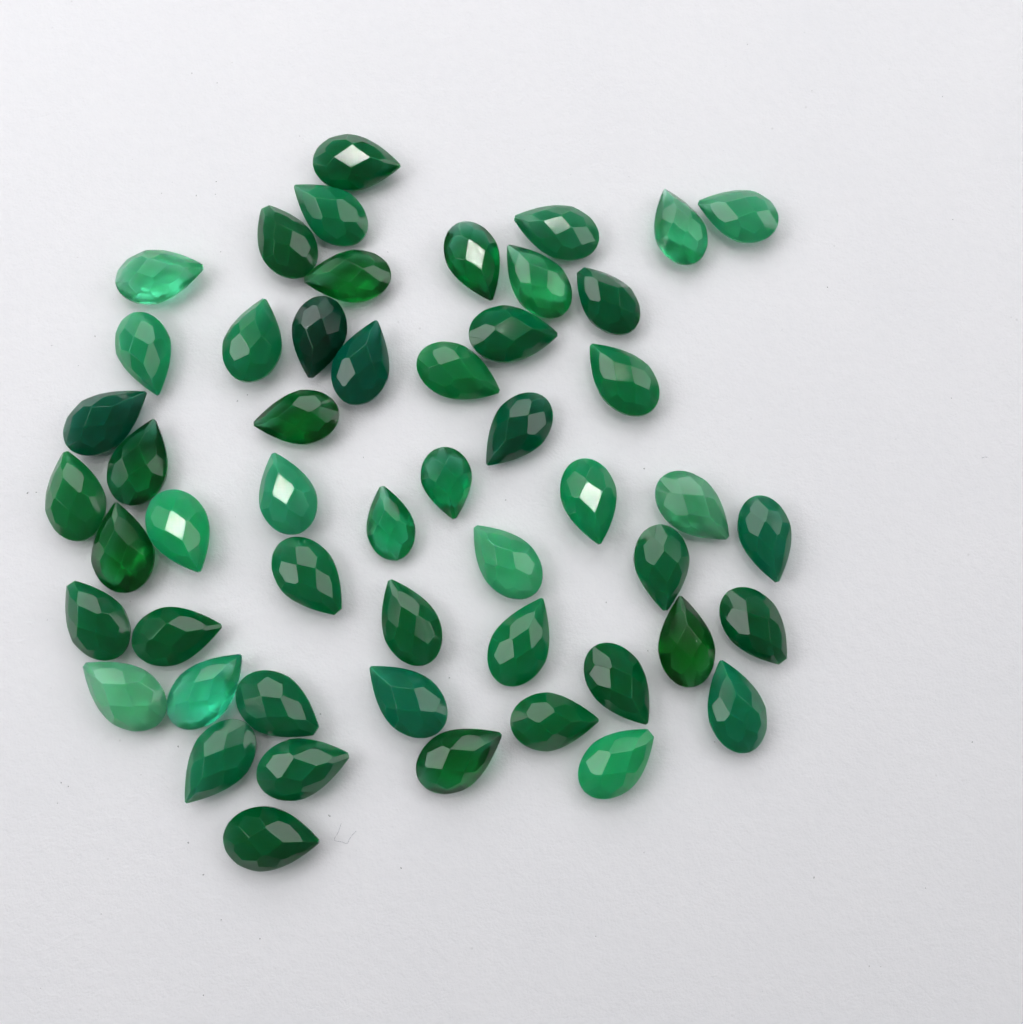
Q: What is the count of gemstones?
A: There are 52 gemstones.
